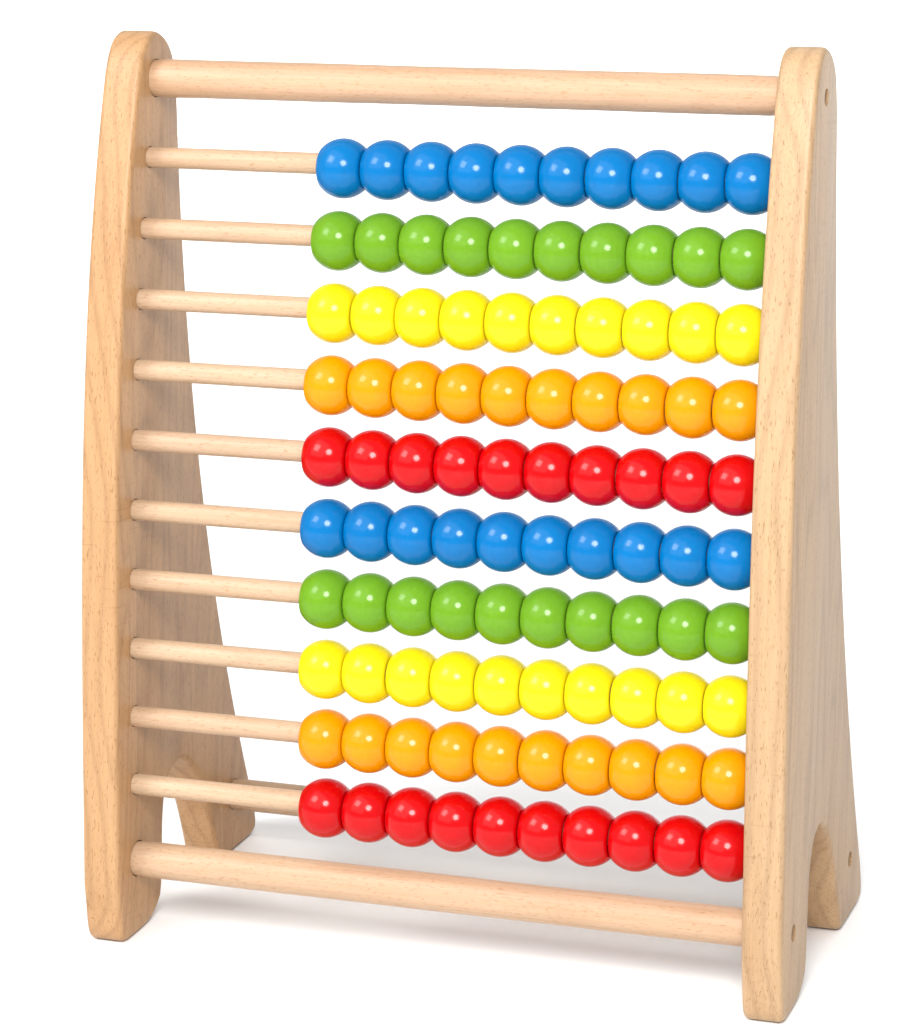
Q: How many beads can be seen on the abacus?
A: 100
